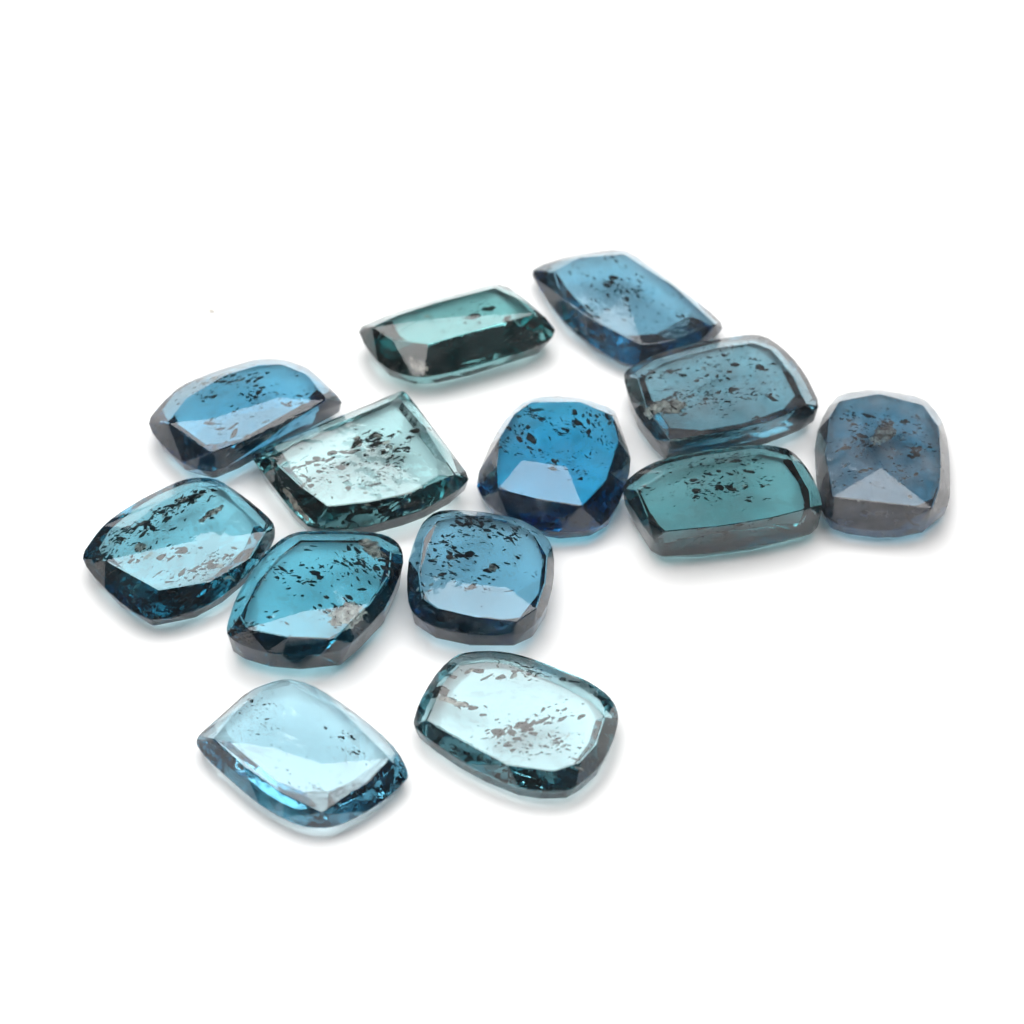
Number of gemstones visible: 13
